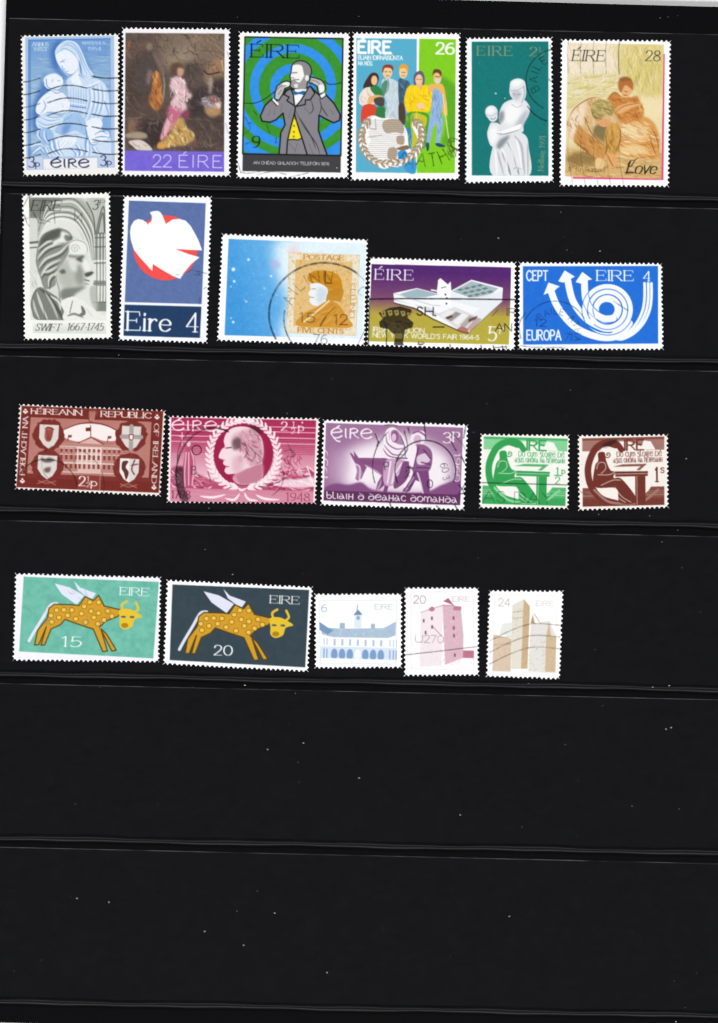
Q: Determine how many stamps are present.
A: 21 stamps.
